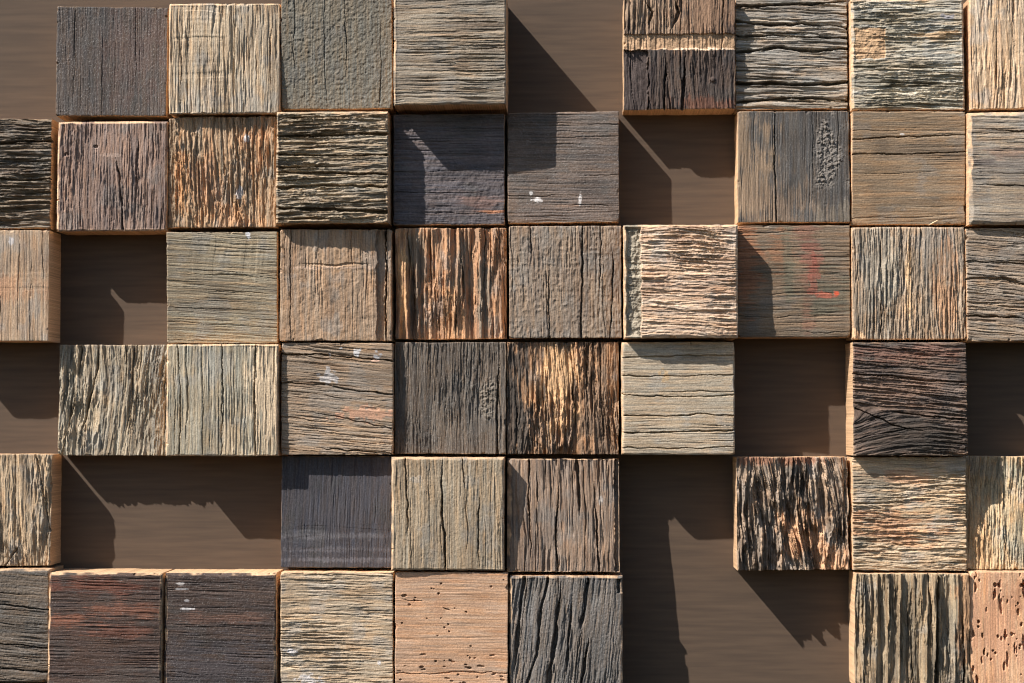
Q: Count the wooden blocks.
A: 48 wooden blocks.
